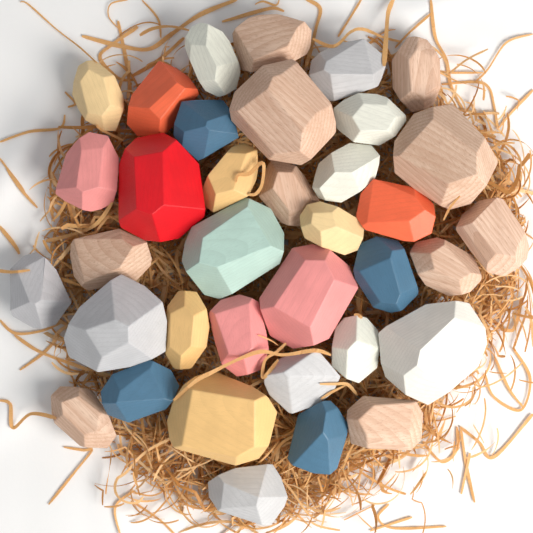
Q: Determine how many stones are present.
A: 36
